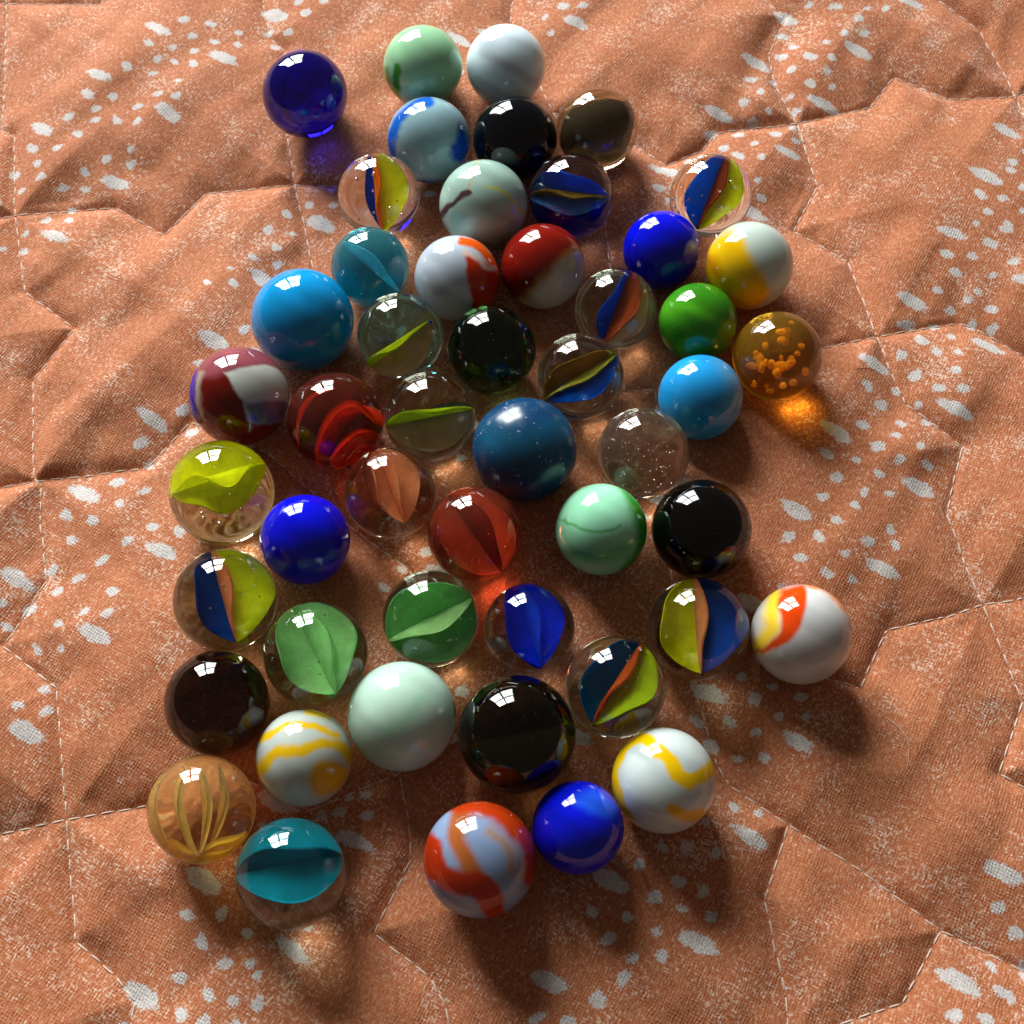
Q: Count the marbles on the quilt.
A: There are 50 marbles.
